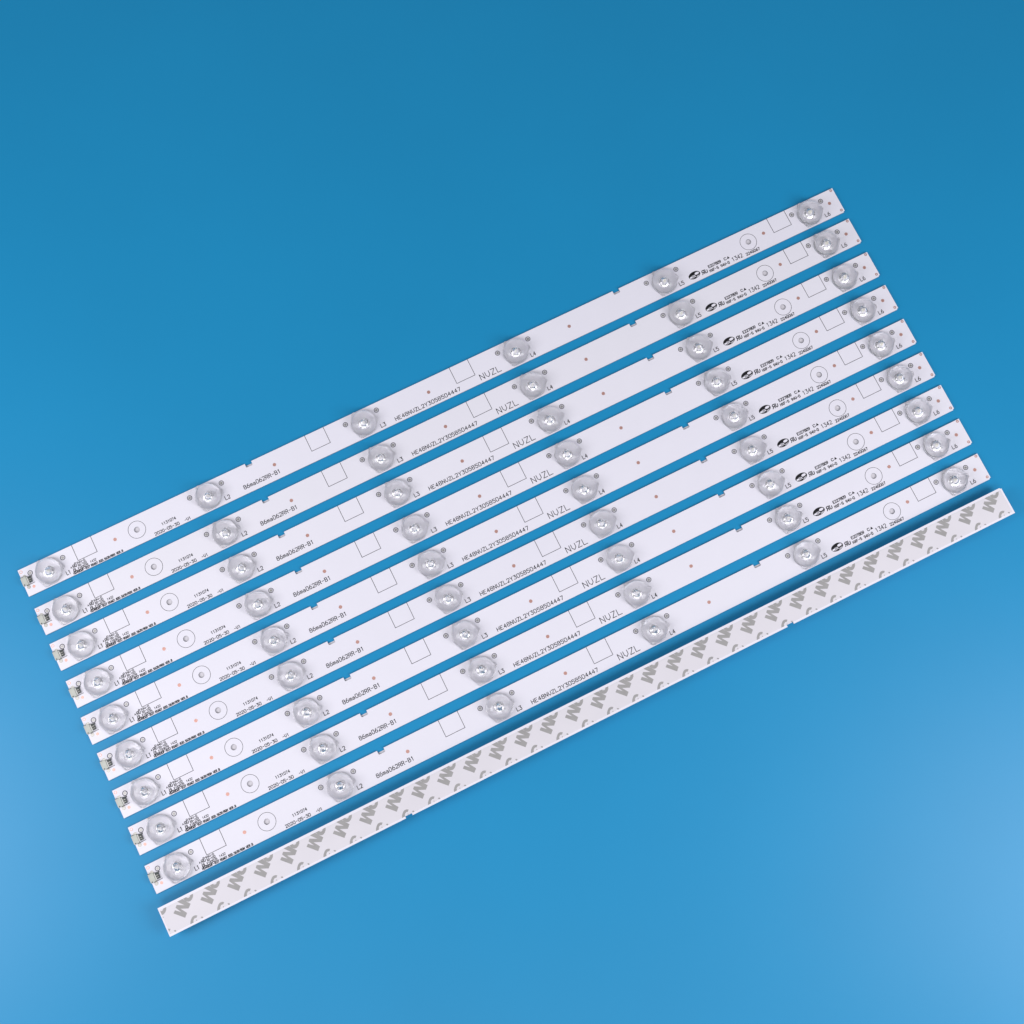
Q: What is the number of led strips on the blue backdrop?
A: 10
